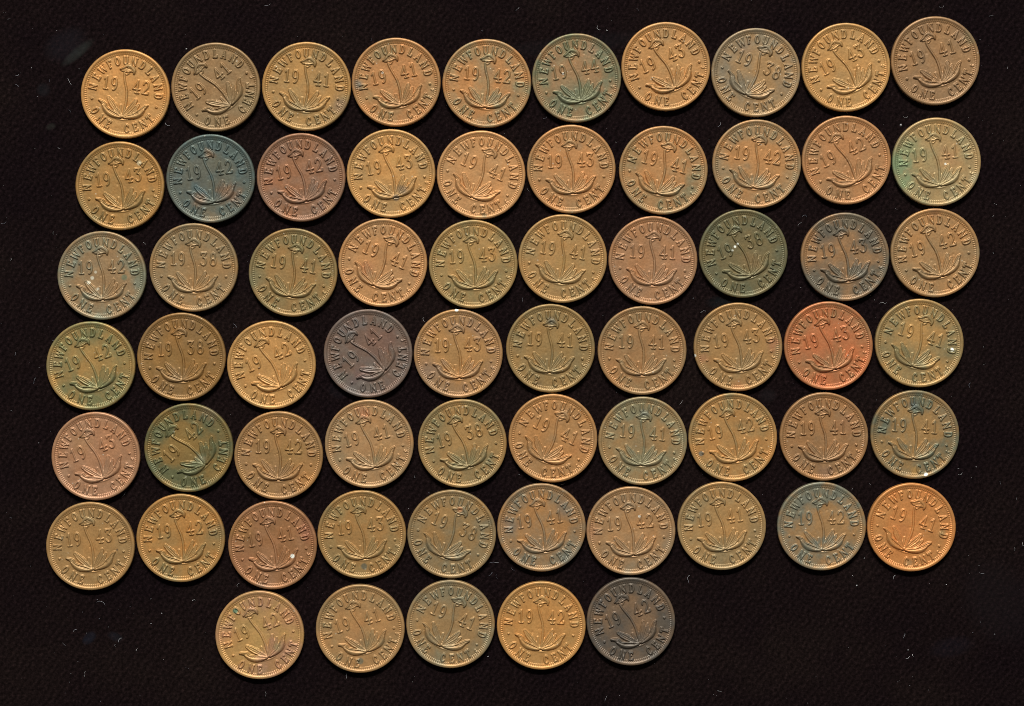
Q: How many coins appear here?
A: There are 65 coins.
